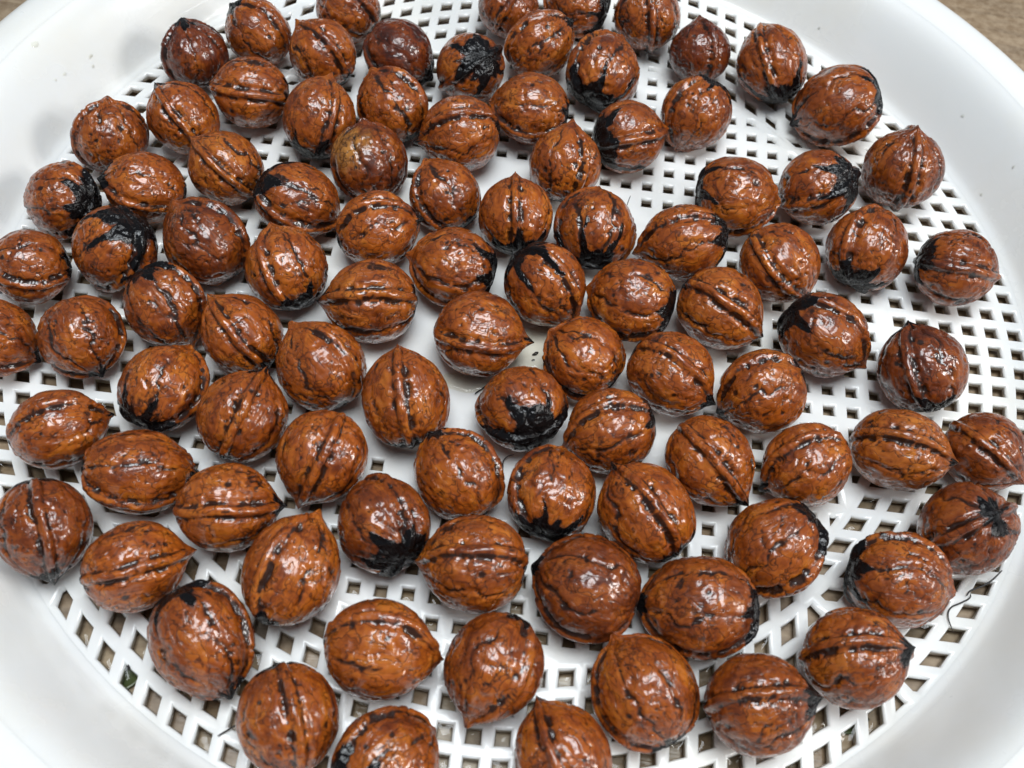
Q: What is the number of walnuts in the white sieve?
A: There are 95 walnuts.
